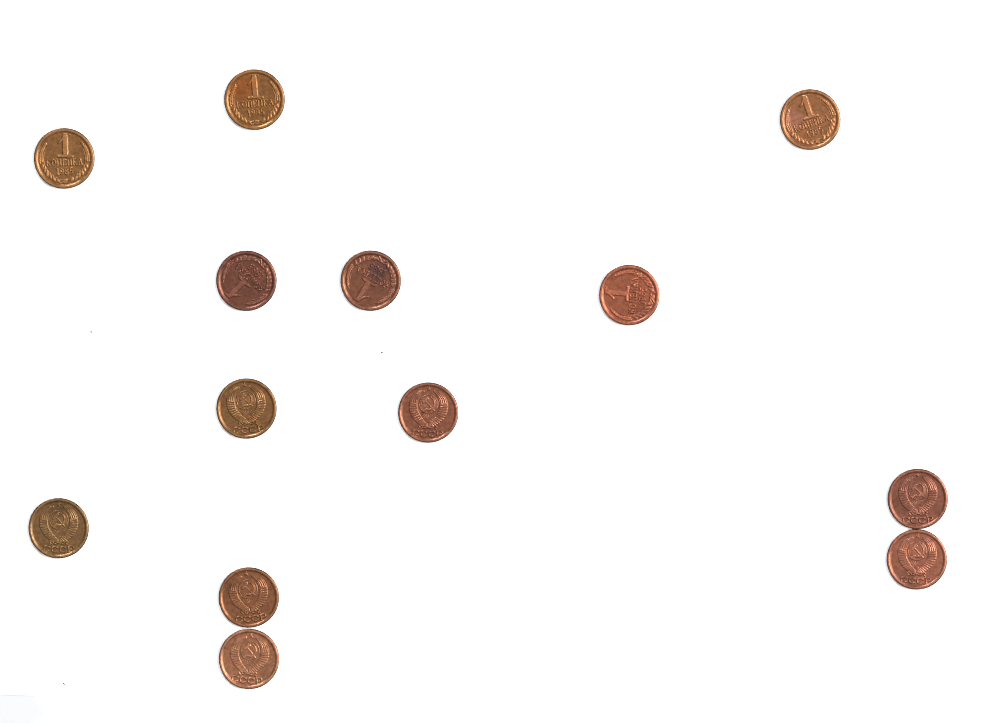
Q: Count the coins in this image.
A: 13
